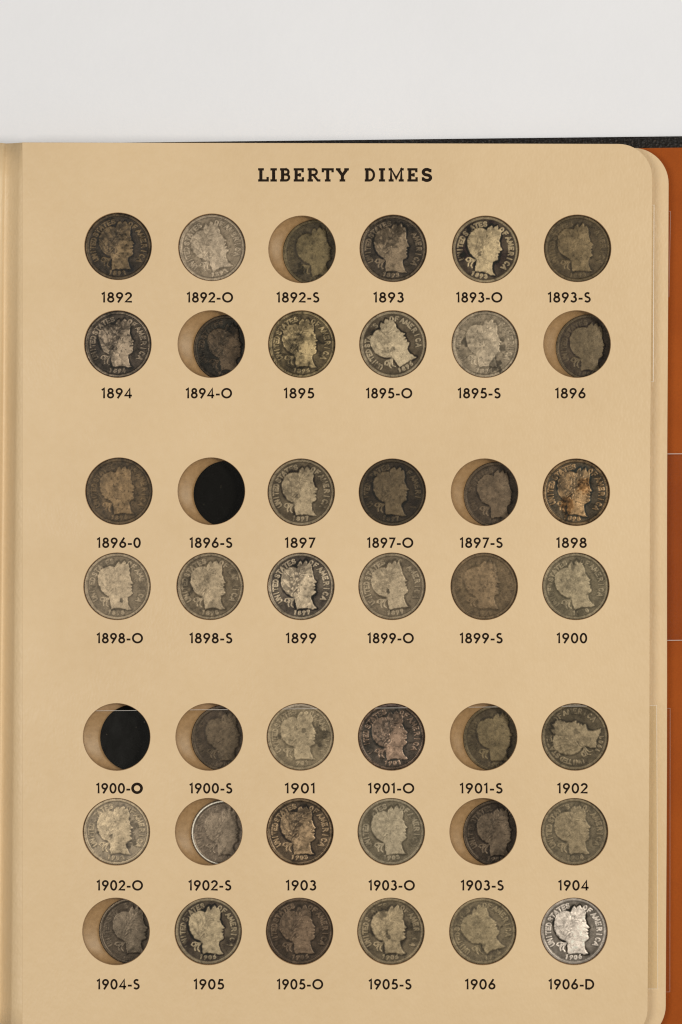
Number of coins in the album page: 40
